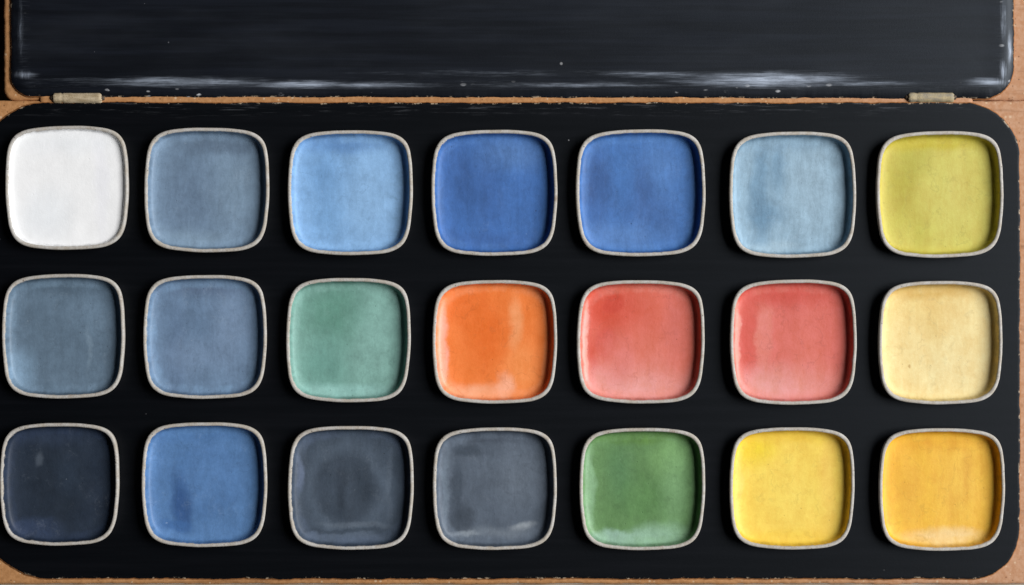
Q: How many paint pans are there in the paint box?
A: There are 21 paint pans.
